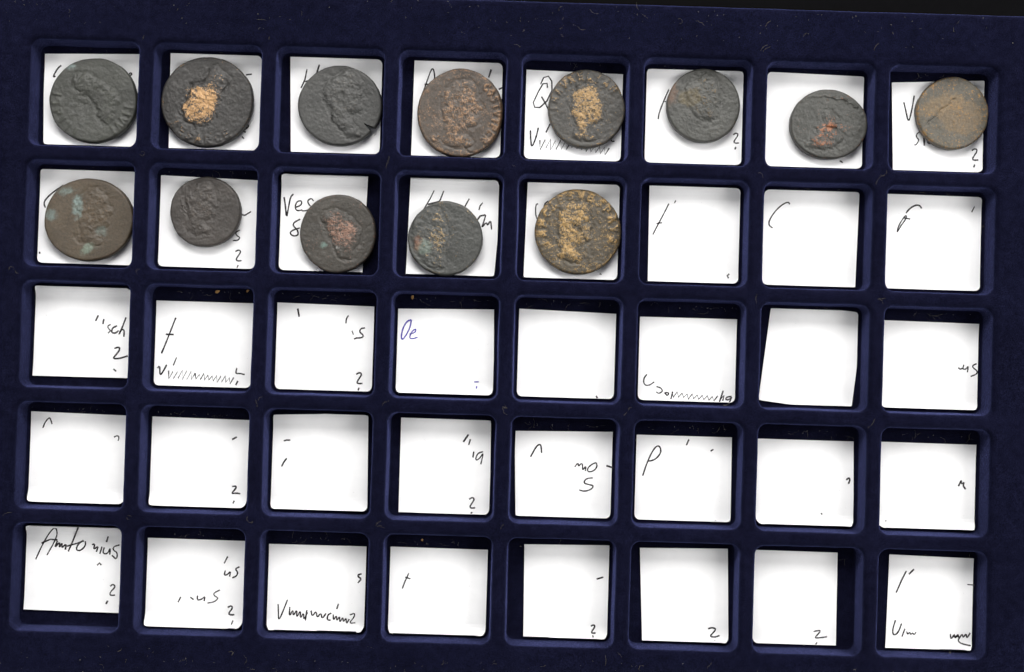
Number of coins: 13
